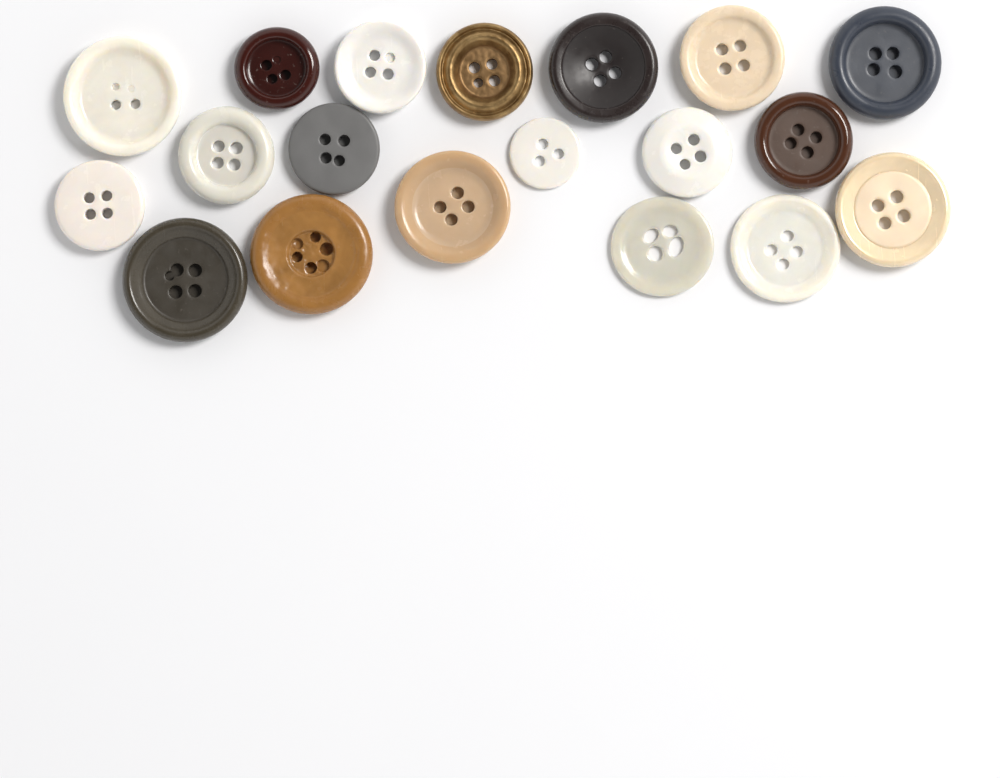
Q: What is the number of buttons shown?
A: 19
